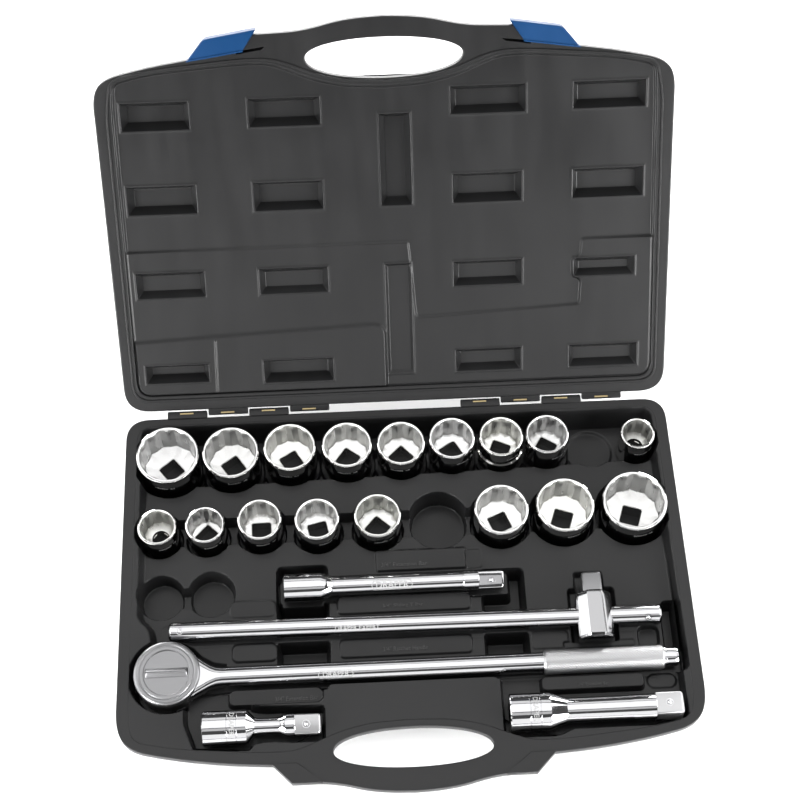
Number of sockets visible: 17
